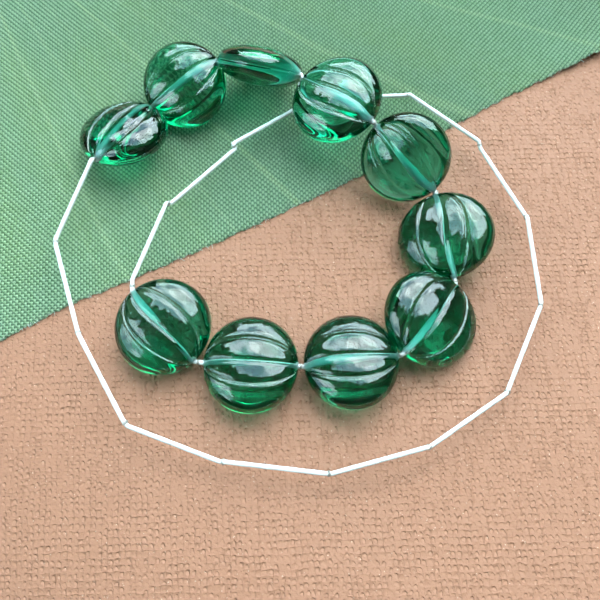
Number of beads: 10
